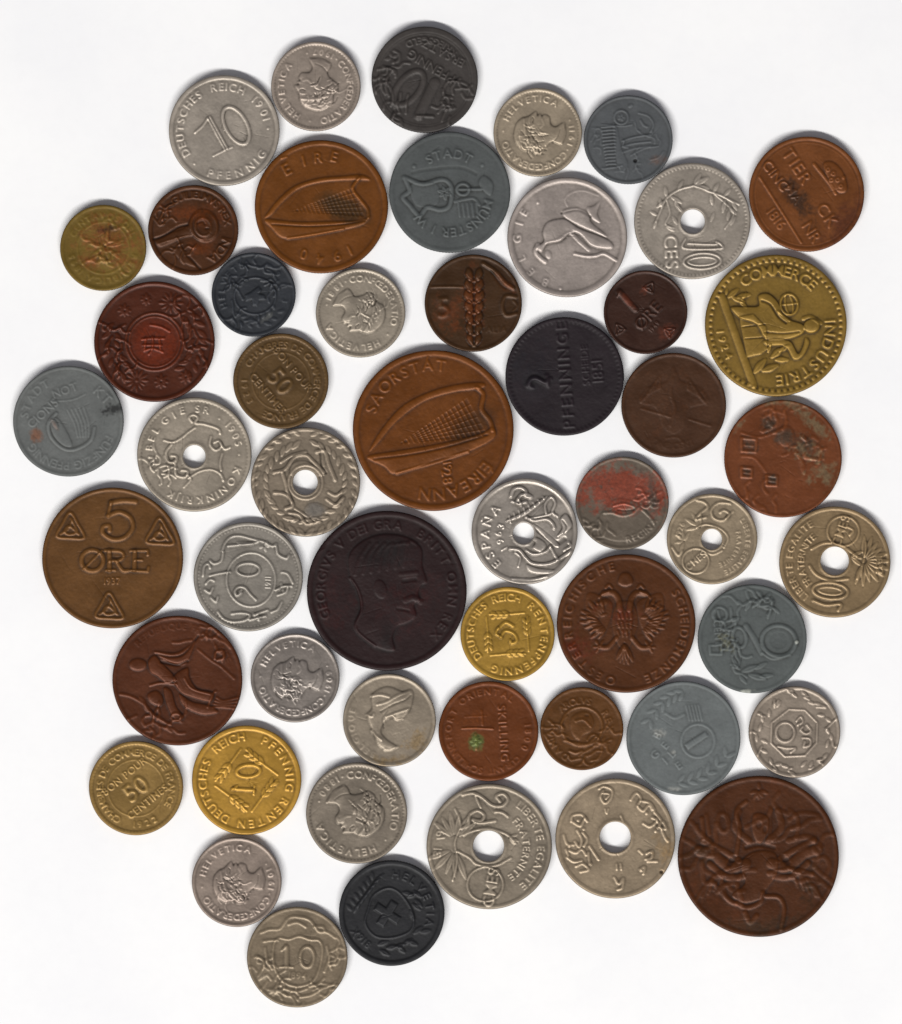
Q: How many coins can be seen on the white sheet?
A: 52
